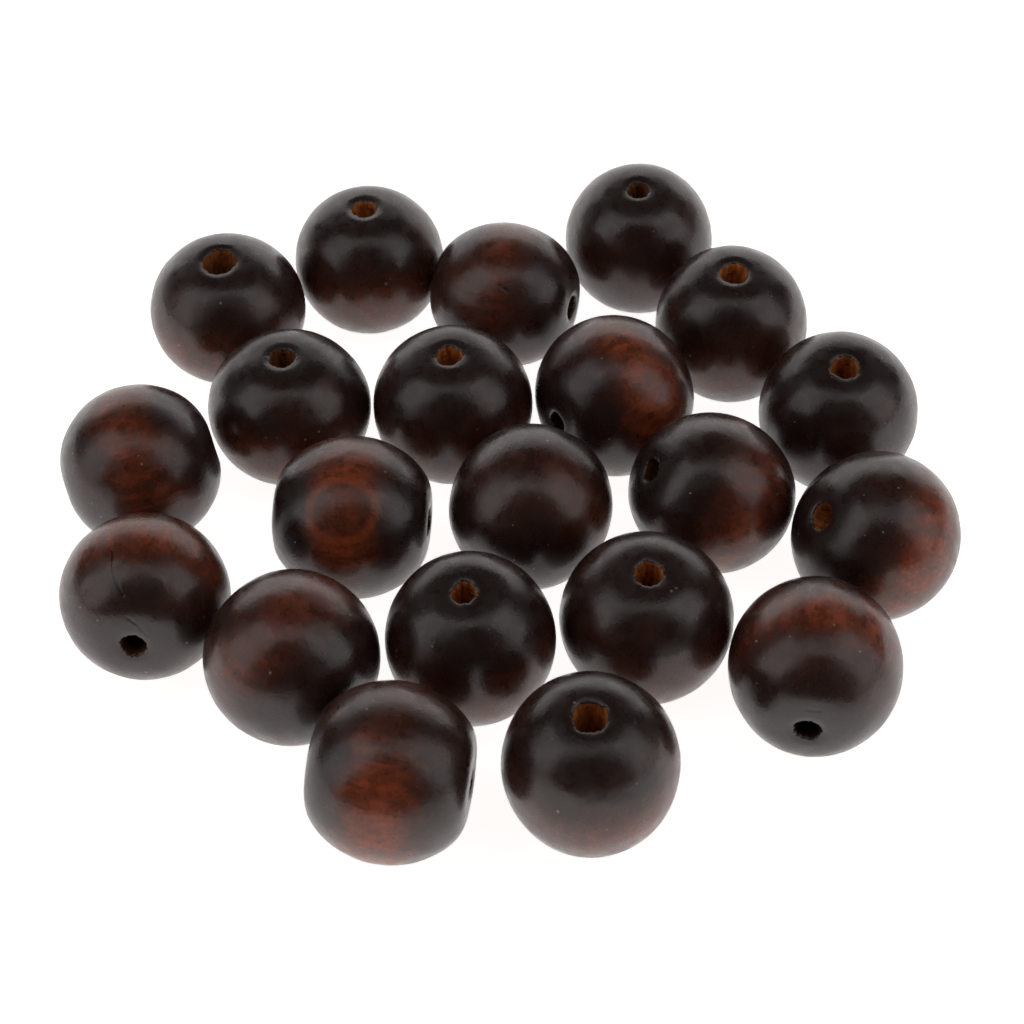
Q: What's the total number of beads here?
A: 21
